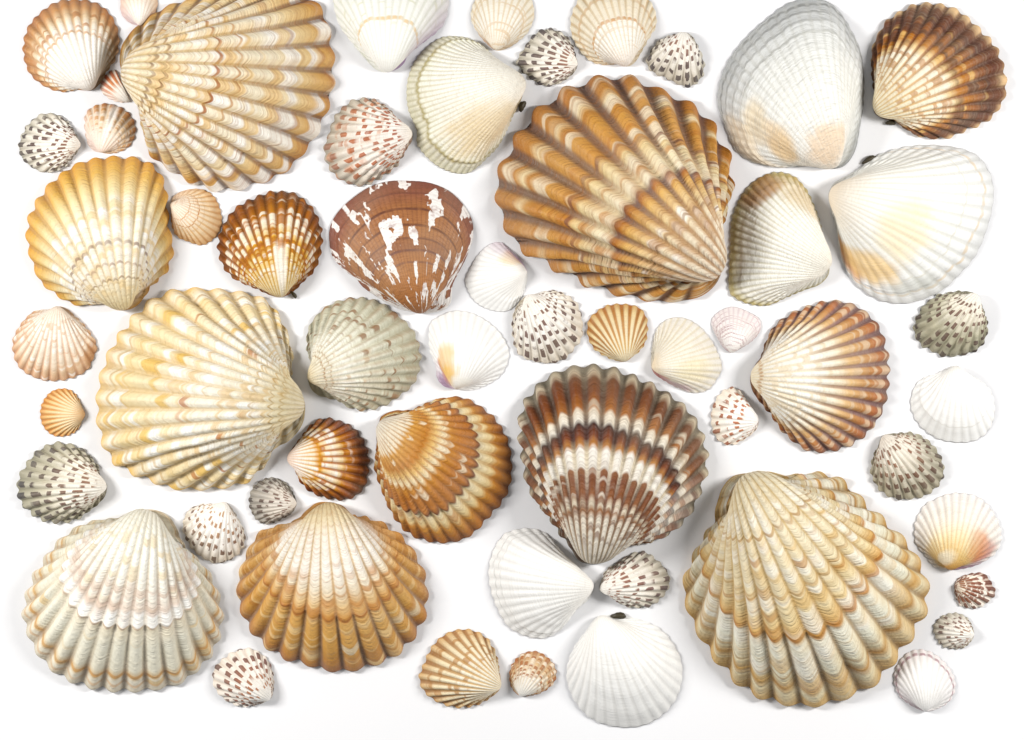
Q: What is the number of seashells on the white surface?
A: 56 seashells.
